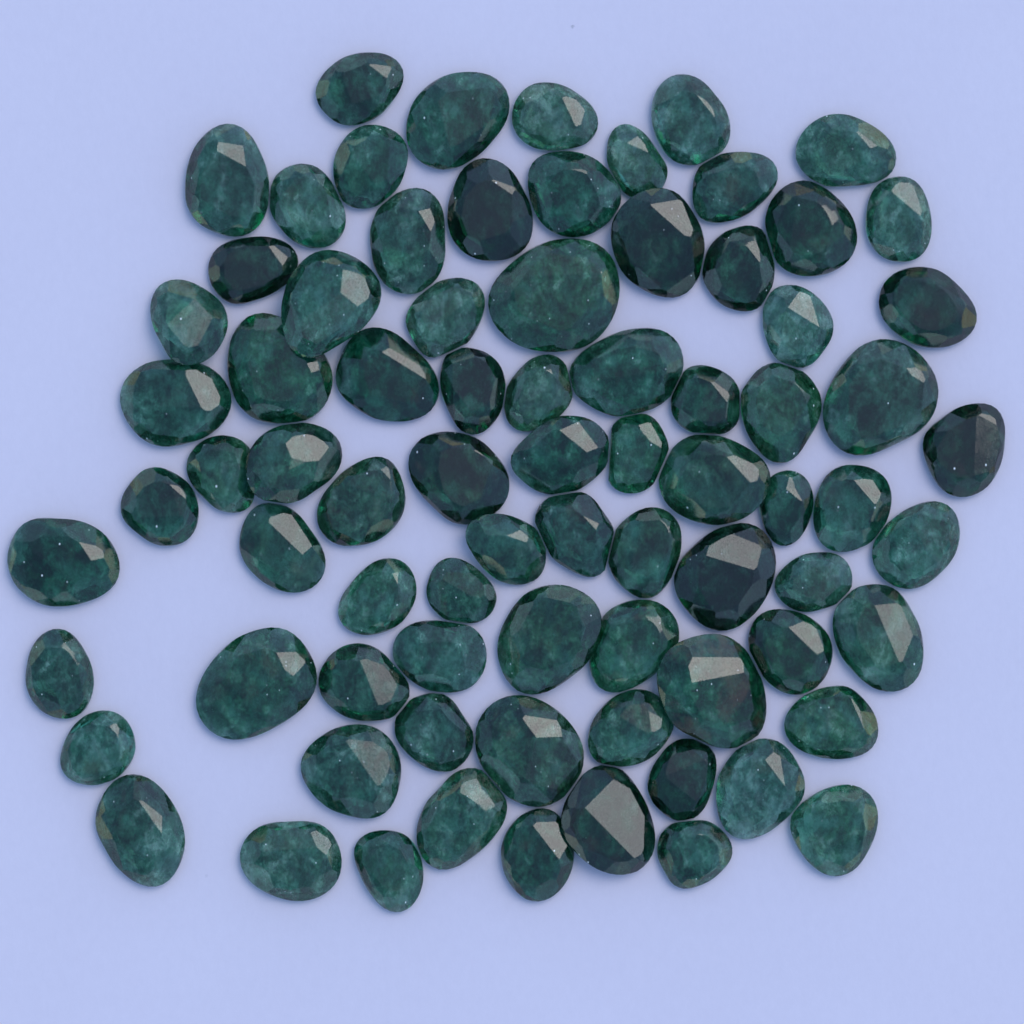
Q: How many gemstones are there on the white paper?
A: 79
